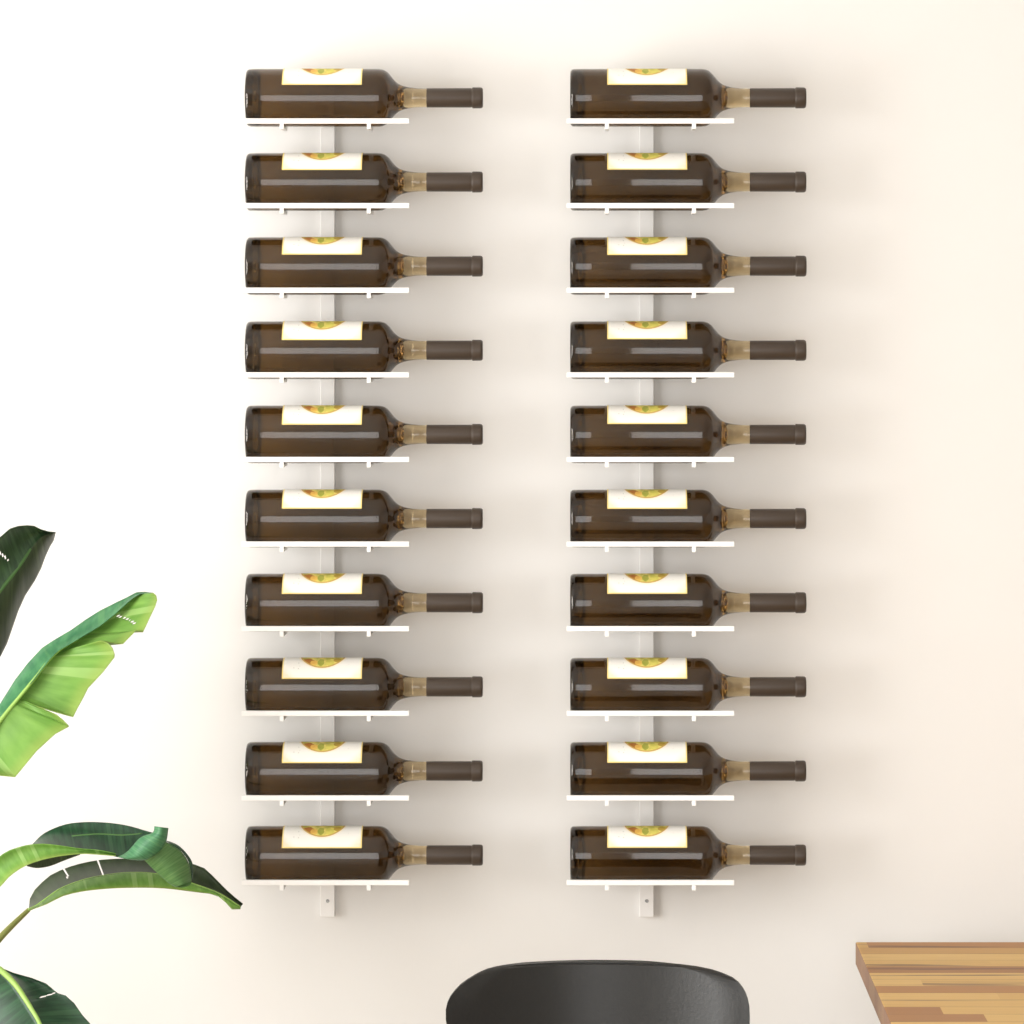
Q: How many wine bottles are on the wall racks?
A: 20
